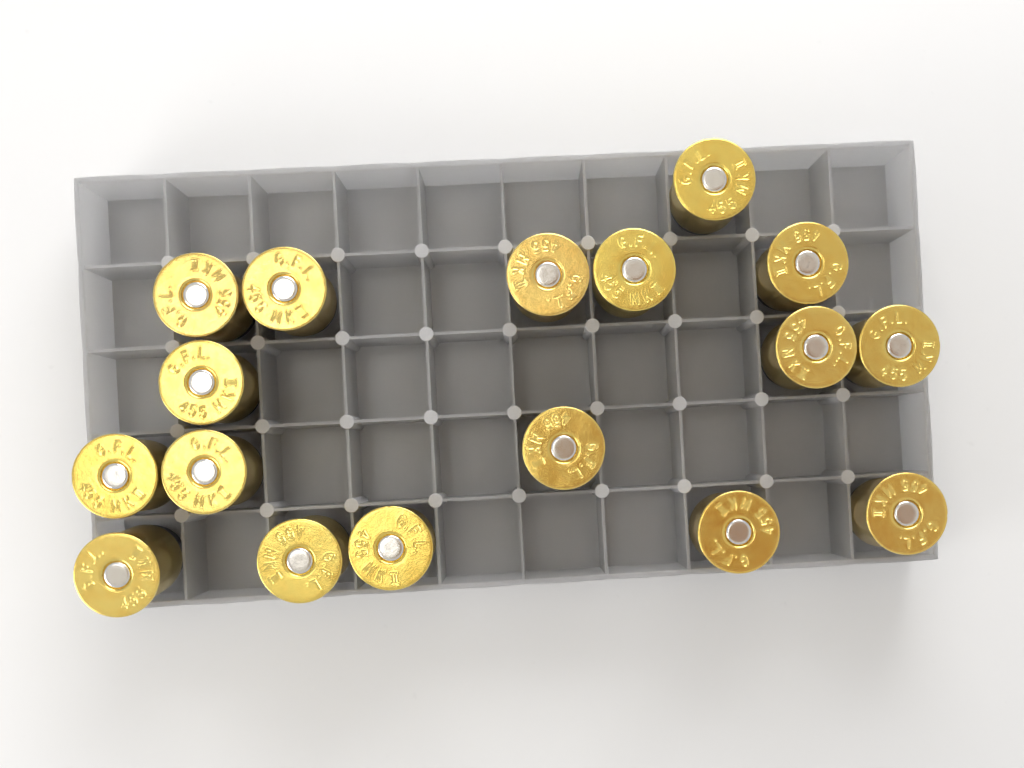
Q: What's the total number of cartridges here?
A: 17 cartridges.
